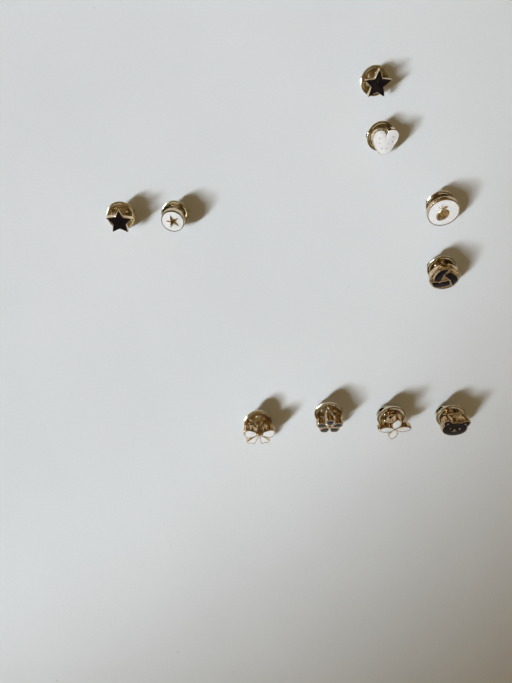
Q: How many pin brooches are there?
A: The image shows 10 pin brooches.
